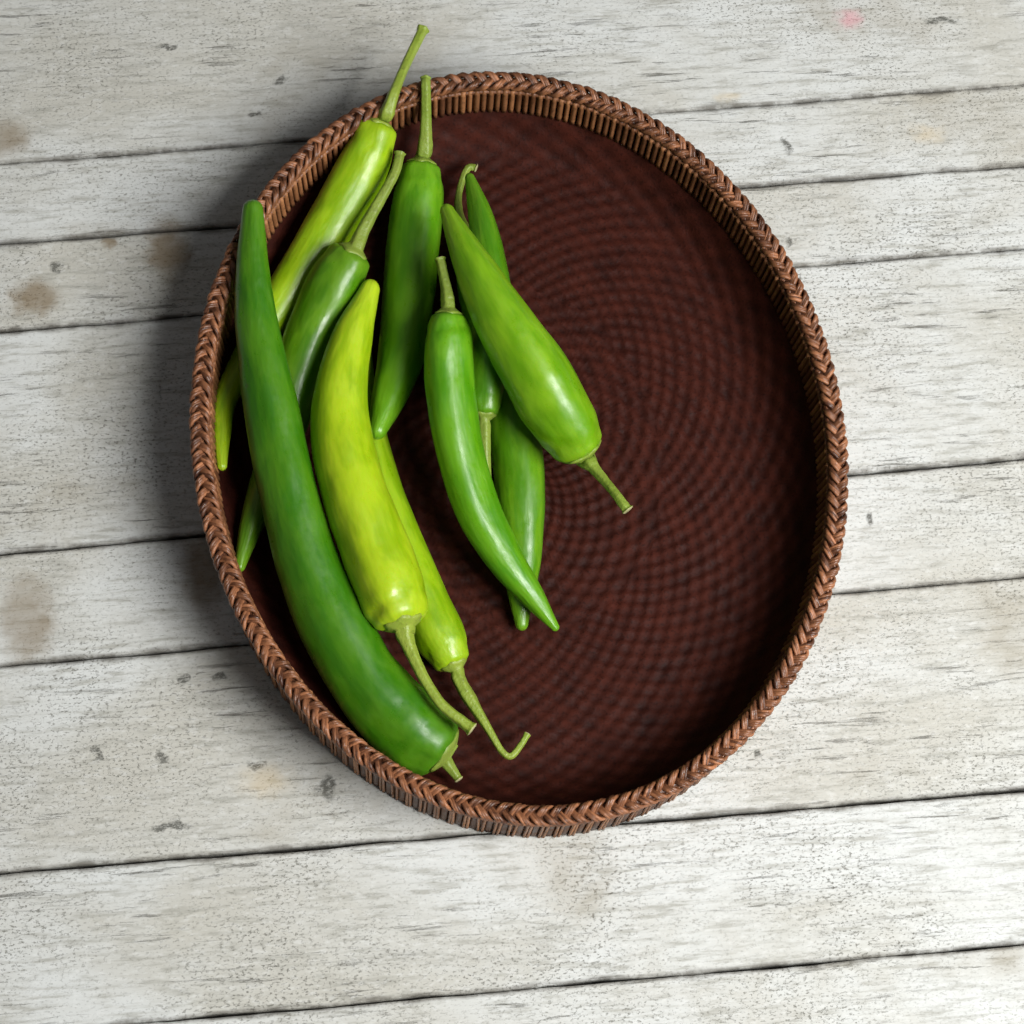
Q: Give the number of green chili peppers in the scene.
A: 10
